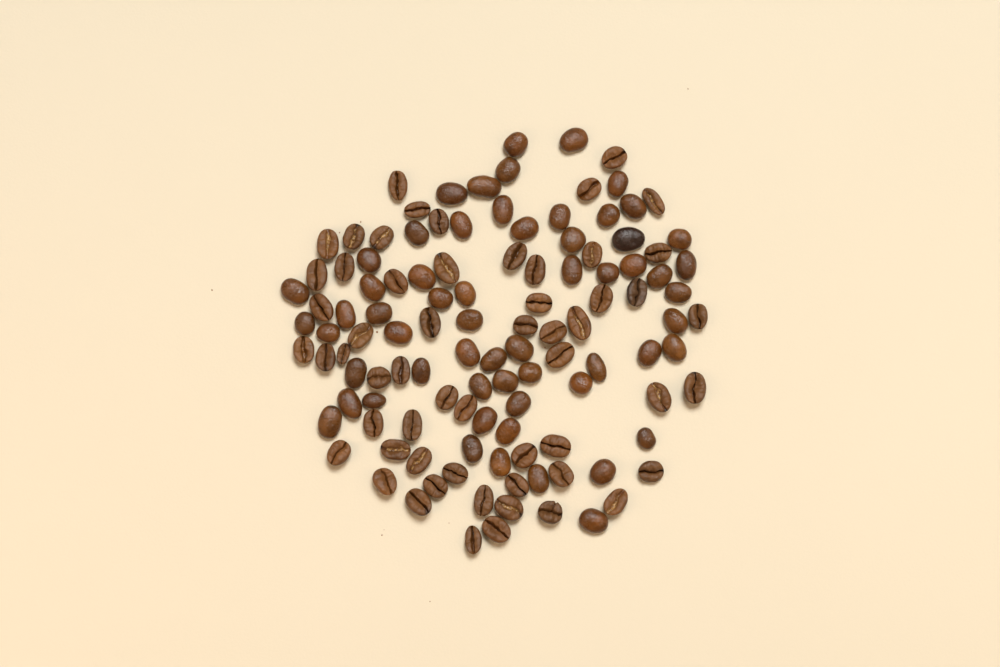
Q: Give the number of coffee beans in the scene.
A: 116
